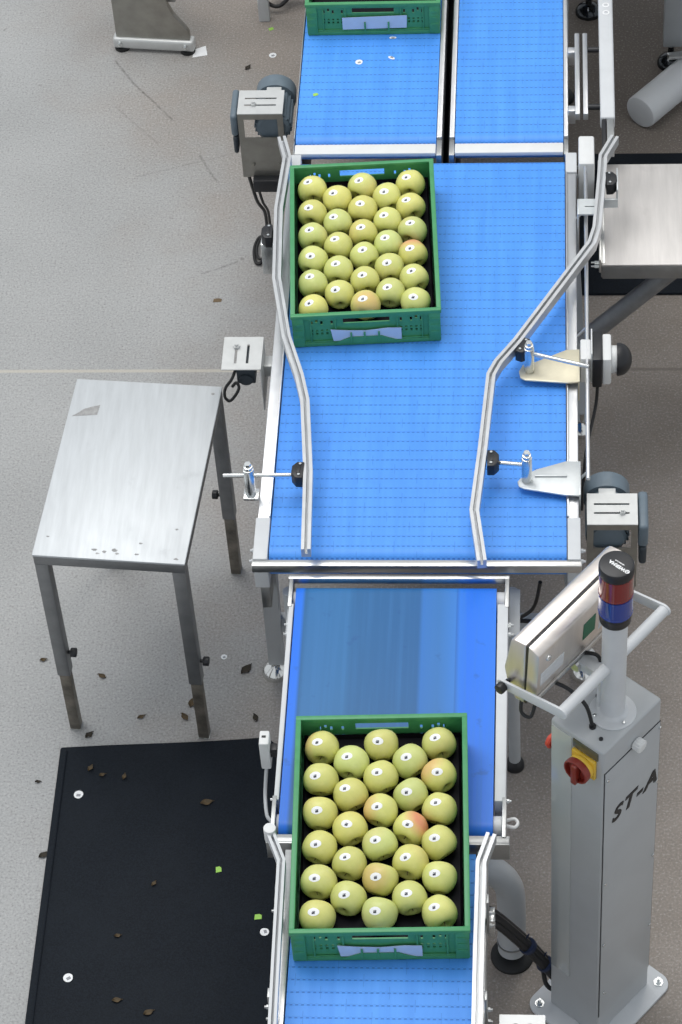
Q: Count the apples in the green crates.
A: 56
